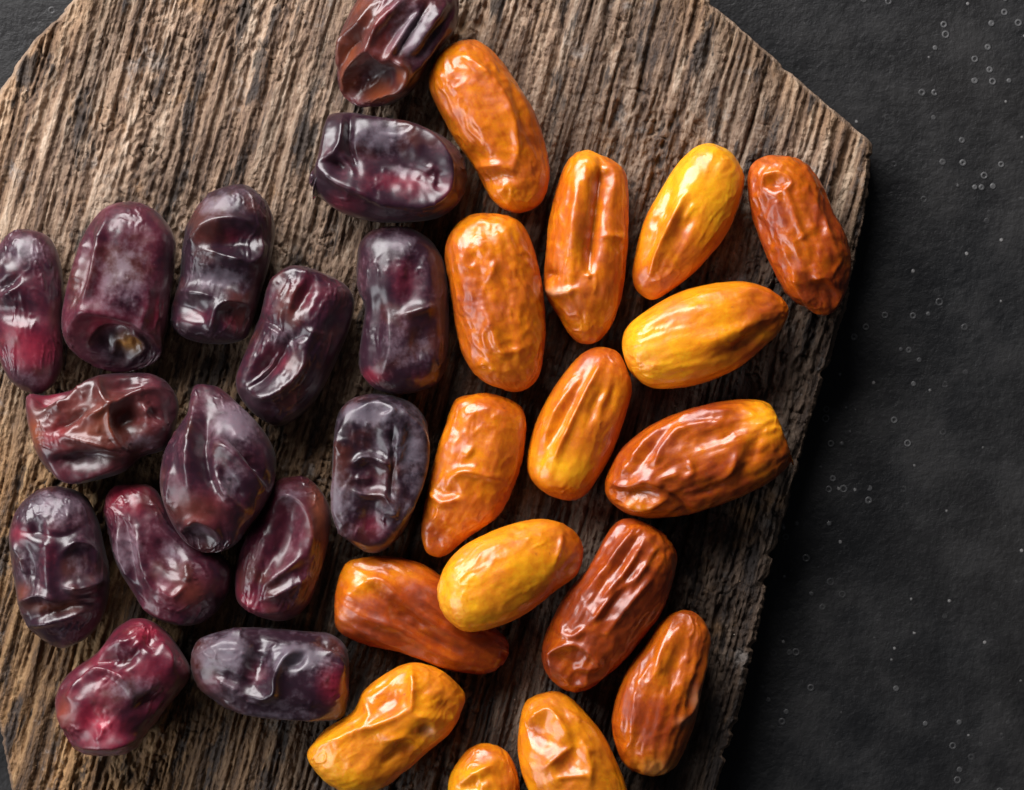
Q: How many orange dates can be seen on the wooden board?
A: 16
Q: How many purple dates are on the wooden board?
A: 15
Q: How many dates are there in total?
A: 31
